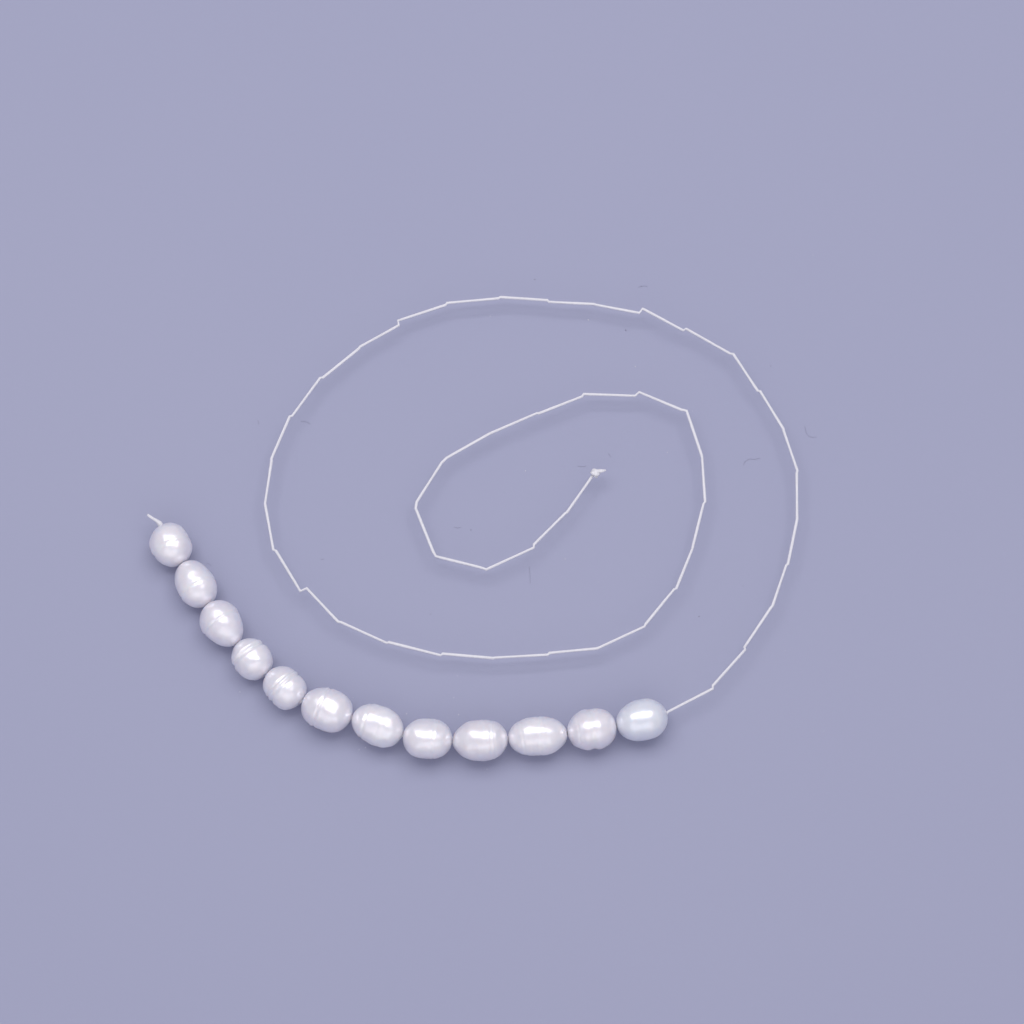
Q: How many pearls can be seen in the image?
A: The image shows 12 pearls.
